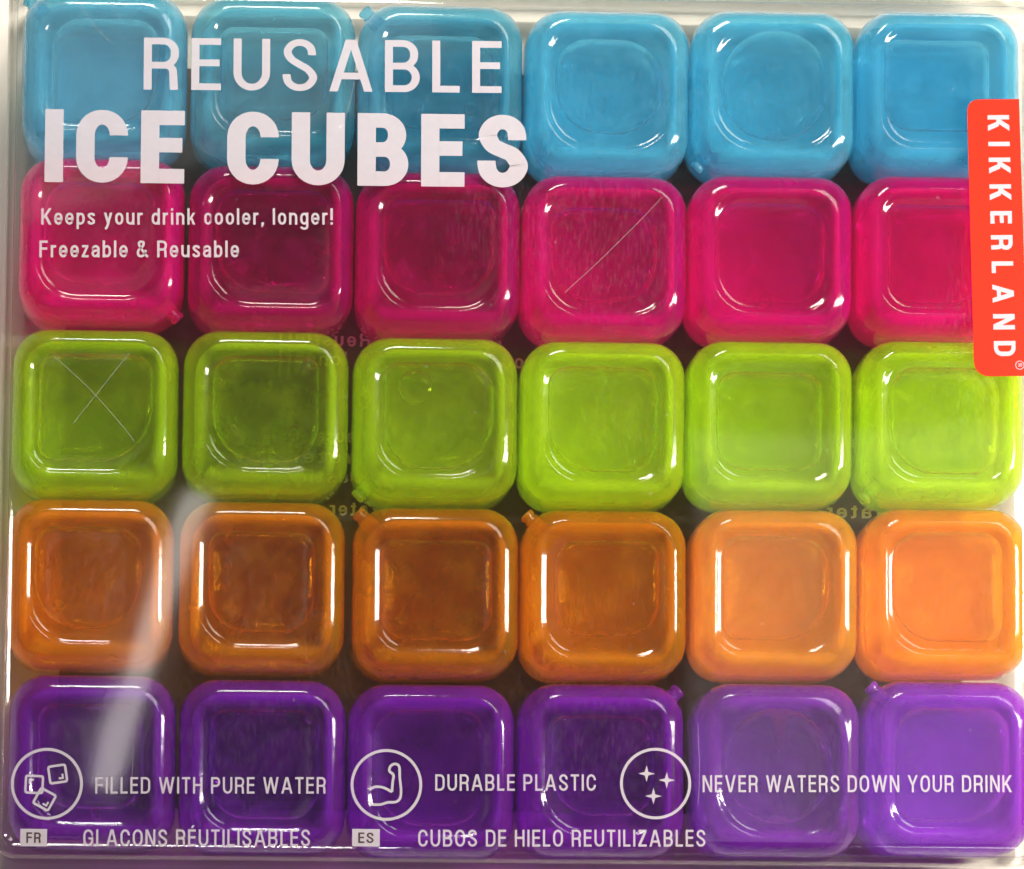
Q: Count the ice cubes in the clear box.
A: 30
